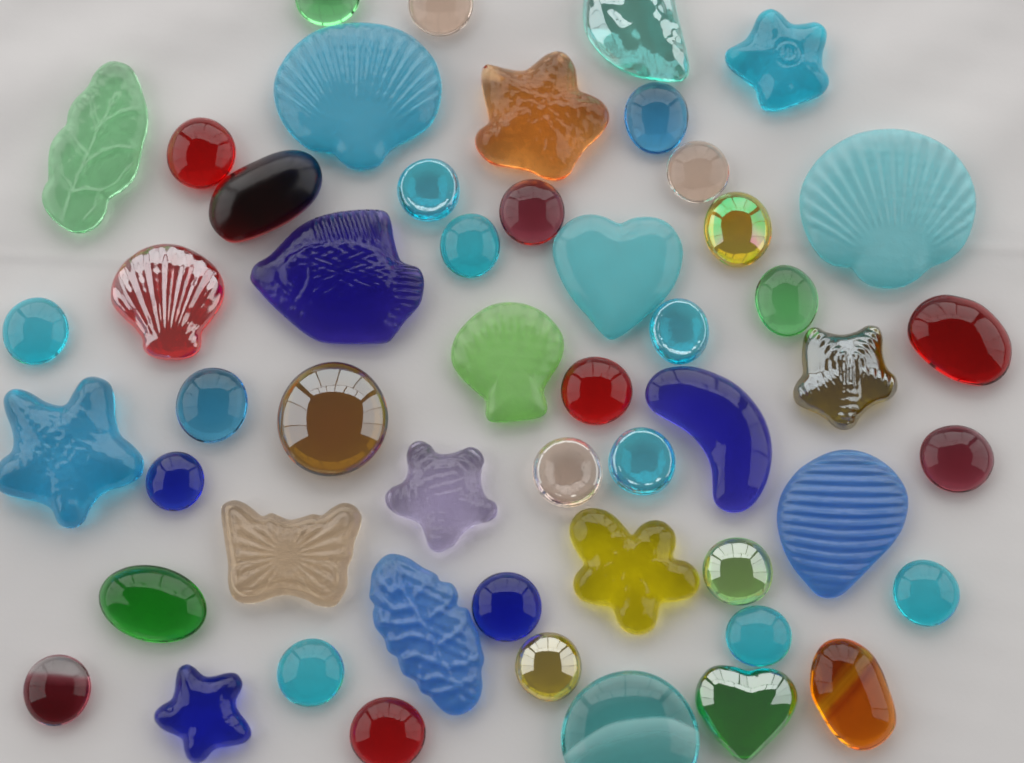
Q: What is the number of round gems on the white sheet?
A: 28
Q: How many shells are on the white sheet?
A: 6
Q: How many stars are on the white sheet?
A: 6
